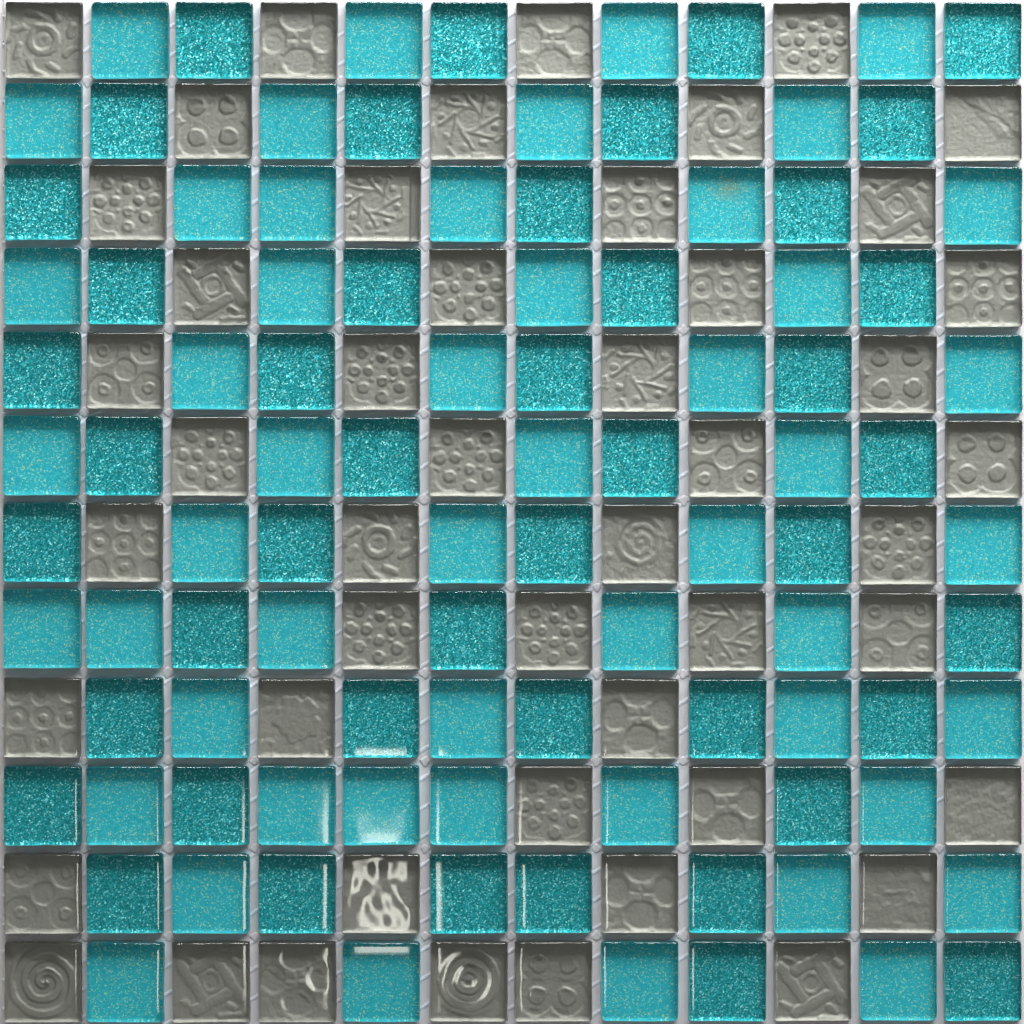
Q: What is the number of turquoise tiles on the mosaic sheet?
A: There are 96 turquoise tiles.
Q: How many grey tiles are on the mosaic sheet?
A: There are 48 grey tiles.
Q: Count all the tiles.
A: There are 144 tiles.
